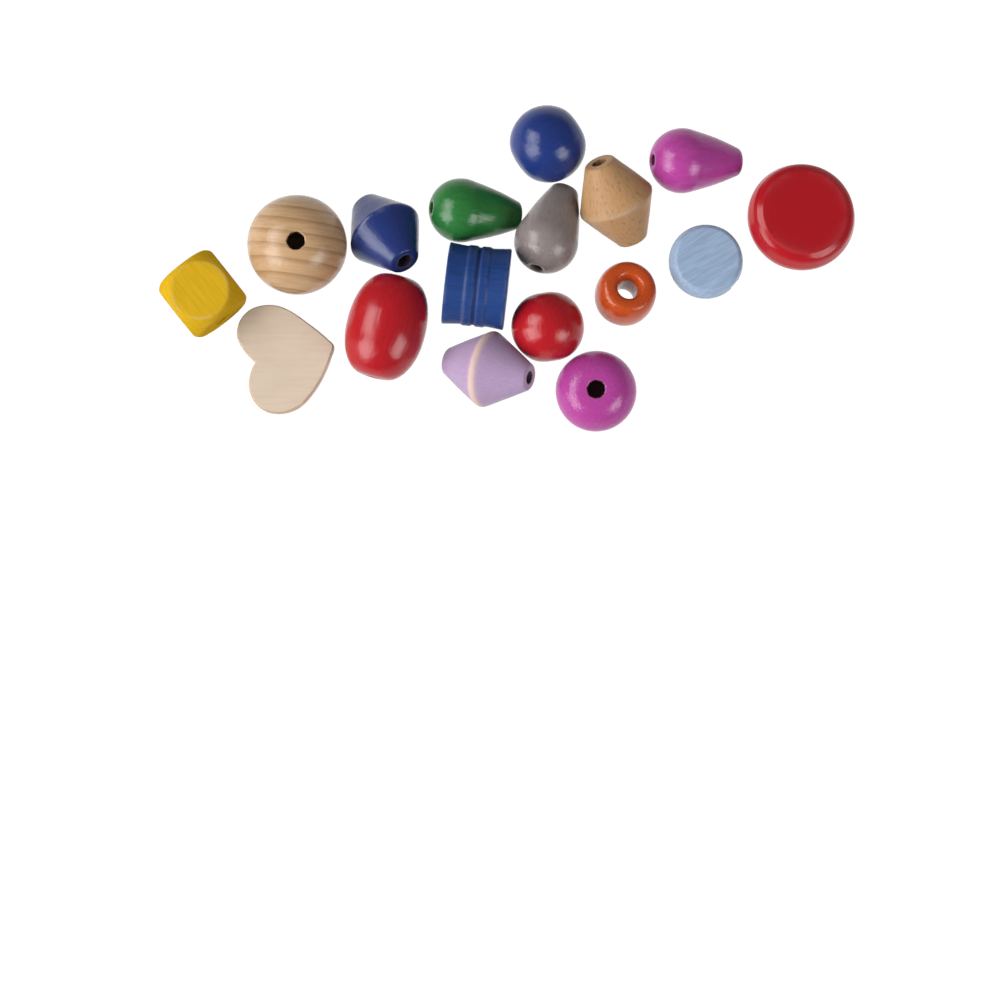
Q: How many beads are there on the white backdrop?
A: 17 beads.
